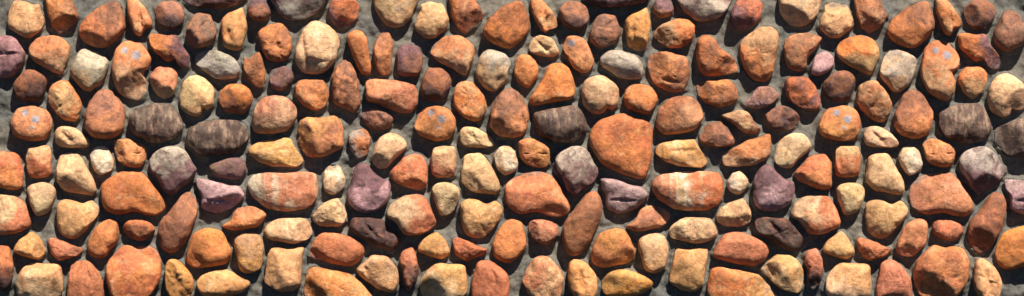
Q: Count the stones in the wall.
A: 200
